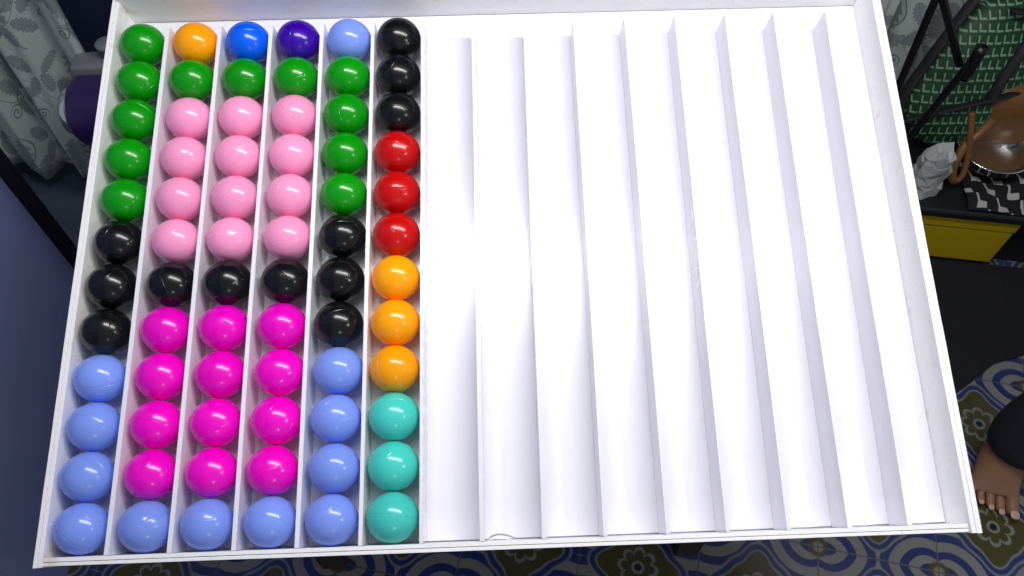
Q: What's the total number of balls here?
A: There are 72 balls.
